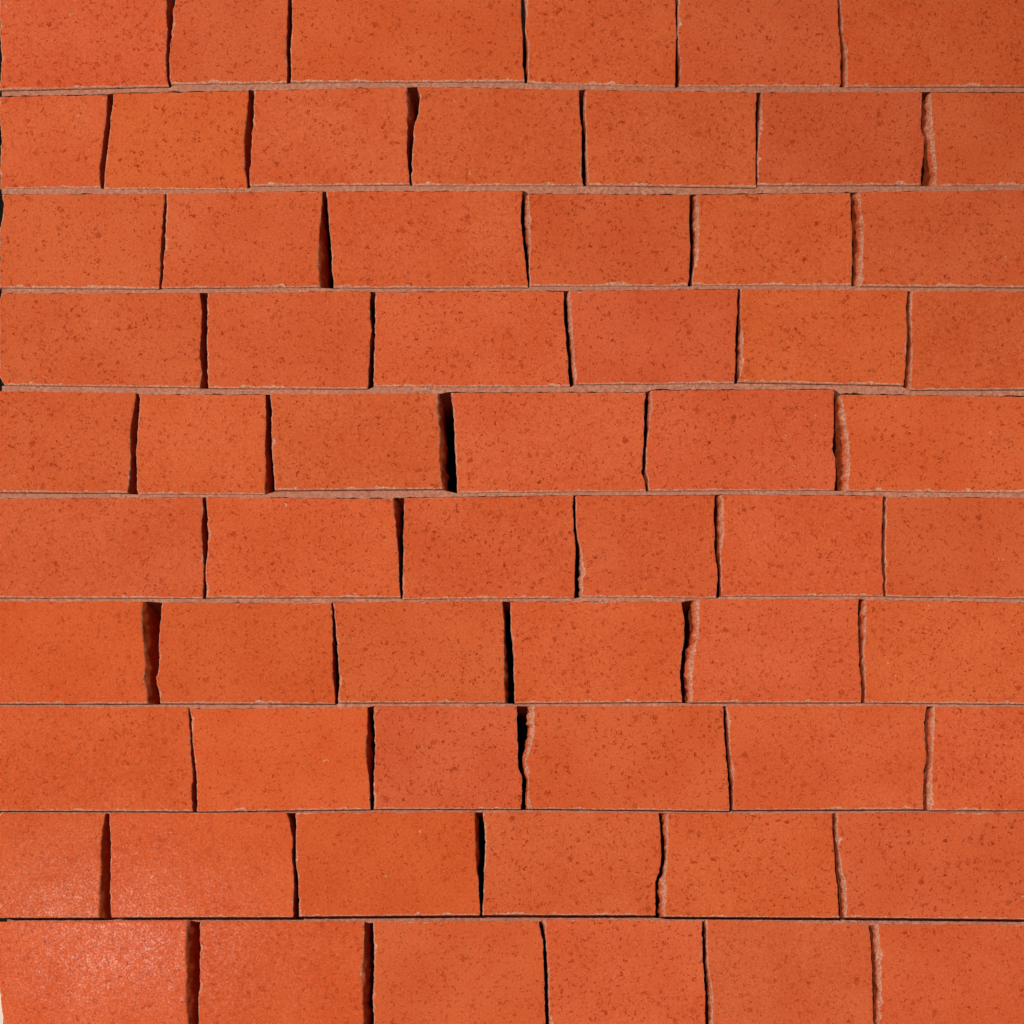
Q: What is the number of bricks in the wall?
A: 61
